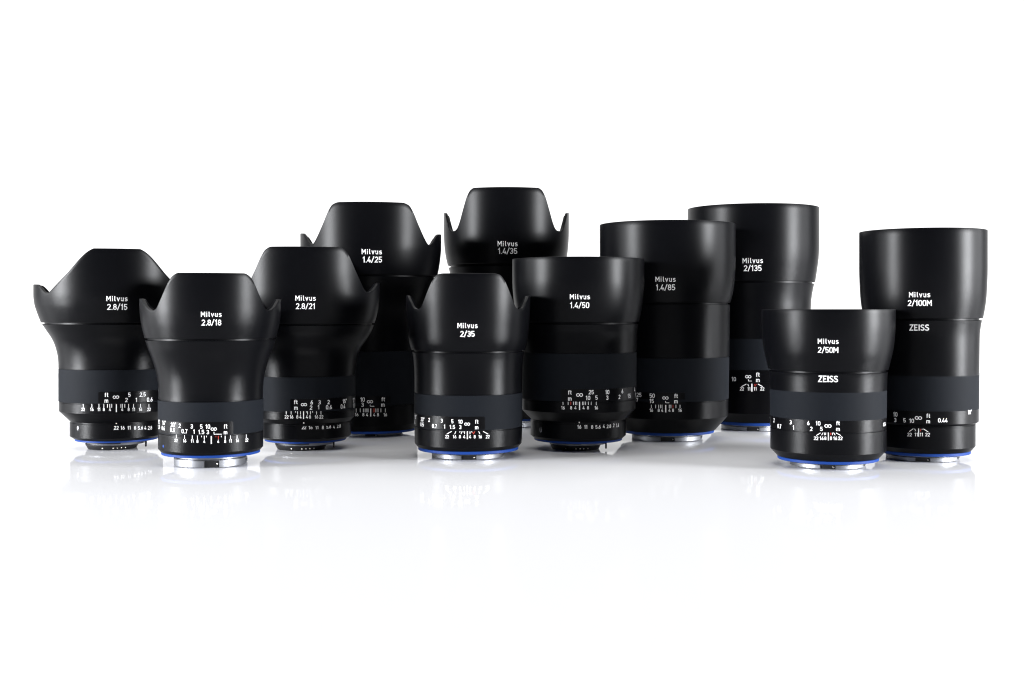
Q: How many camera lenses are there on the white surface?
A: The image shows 11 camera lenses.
